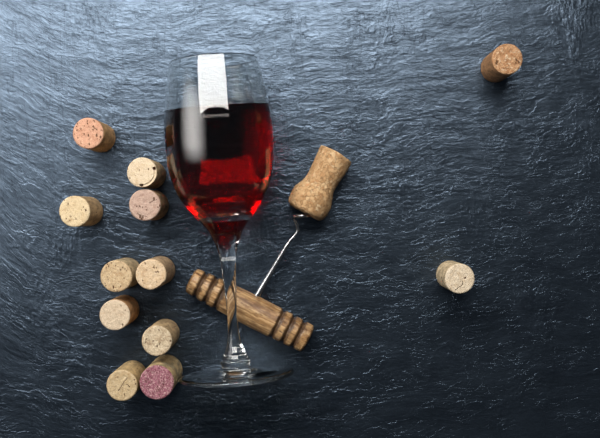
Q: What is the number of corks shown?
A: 13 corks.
